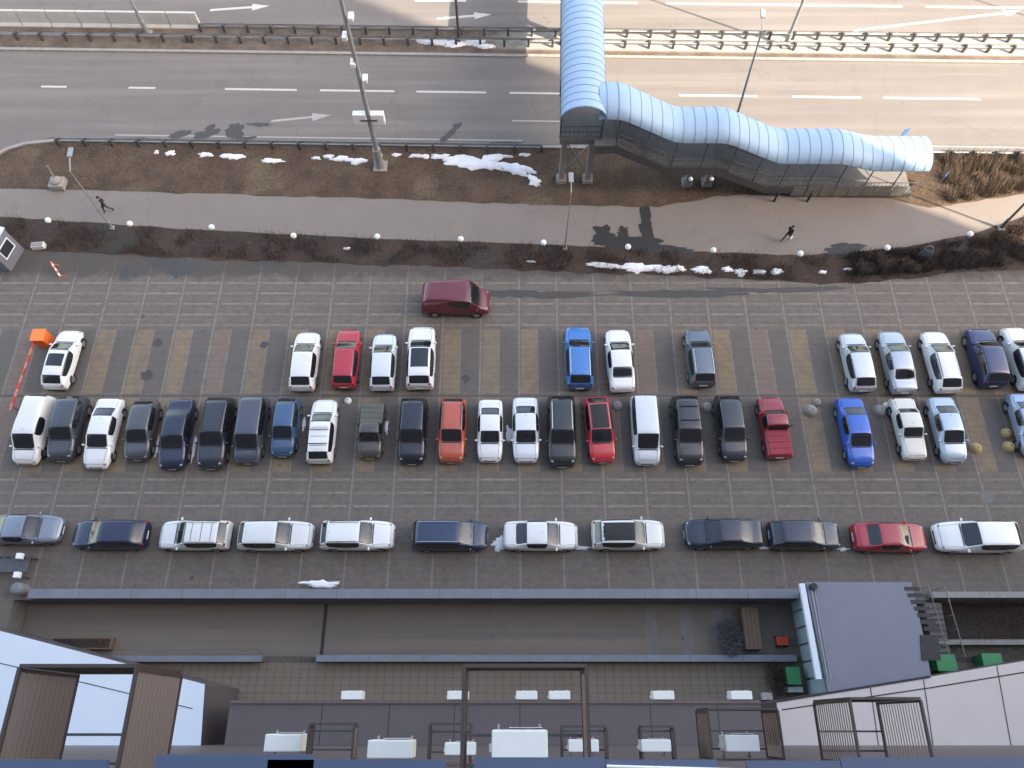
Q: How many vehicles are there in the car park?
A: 50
